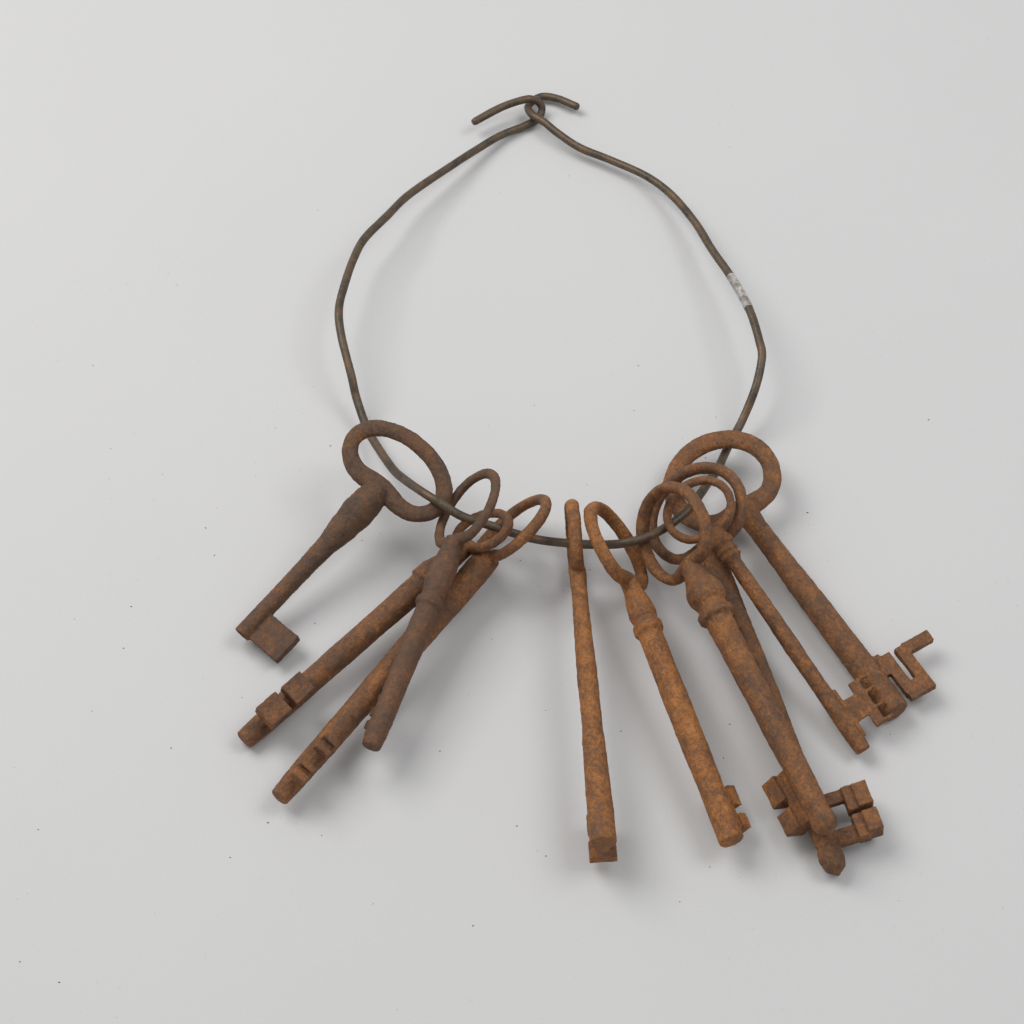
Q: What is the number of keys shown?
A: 10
